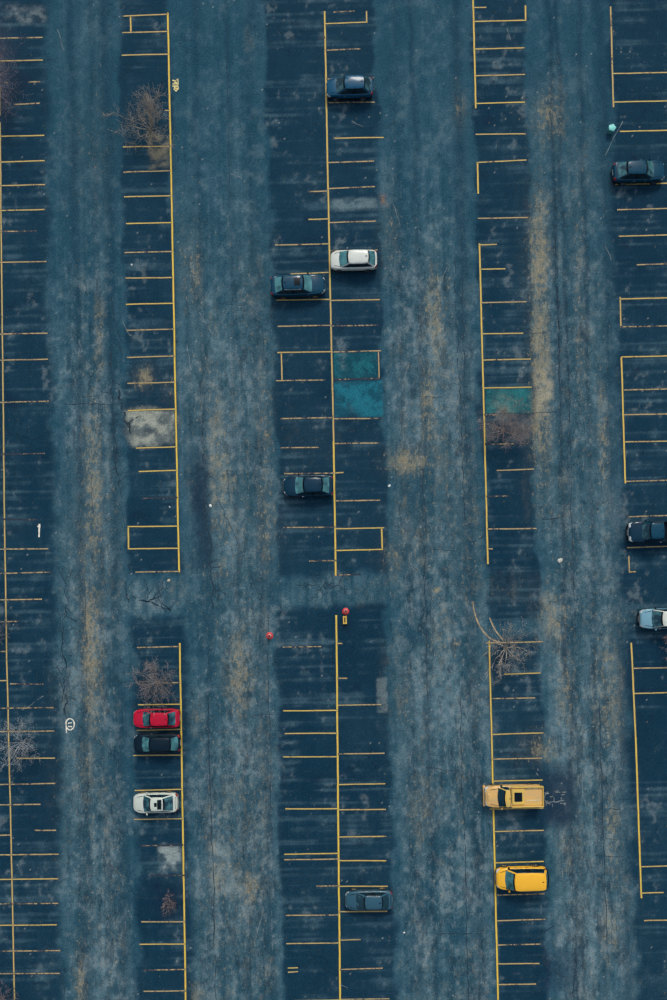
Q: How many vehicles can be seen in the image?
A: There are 13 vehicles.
